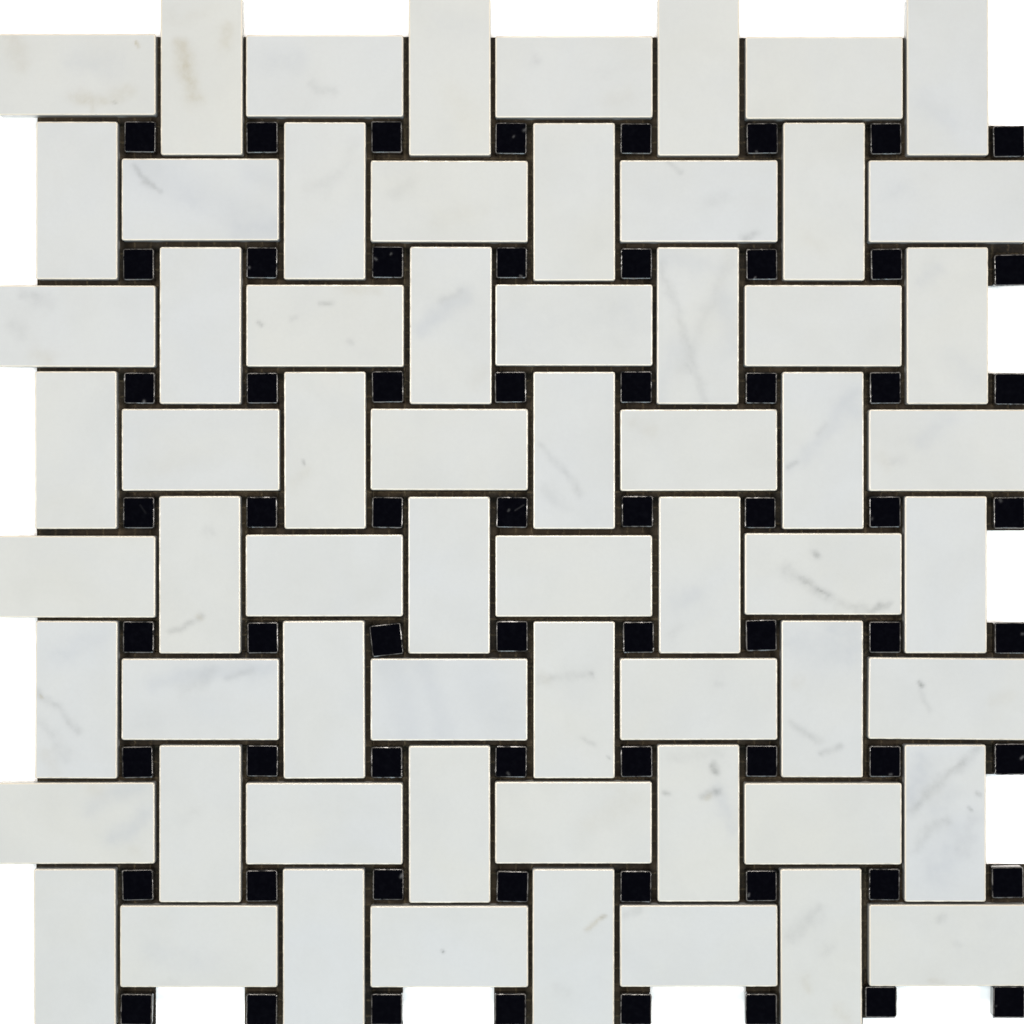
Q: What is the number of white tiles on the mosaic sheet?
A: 64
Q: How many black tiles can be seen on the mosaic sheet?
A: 64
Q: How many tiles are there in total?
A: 128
